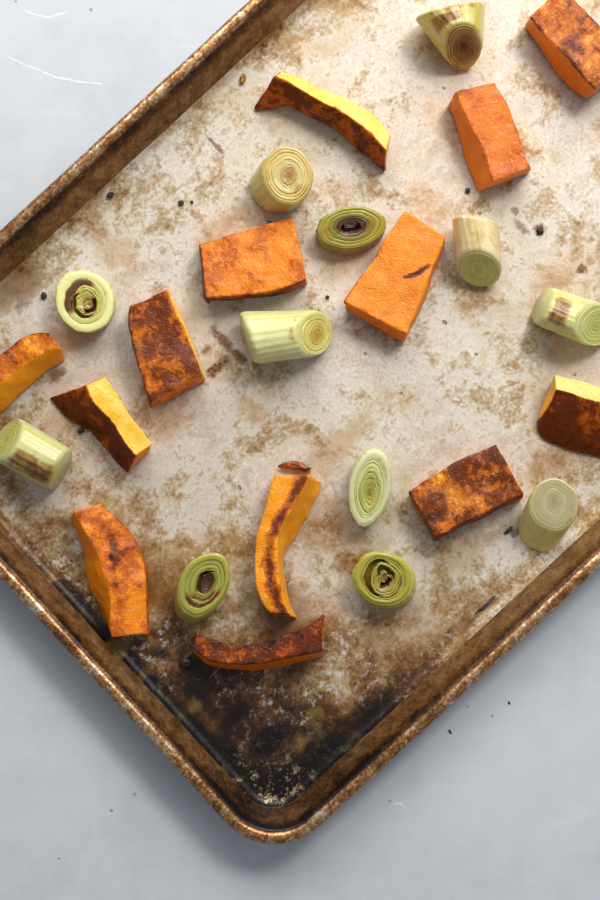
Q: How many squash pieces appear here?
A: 13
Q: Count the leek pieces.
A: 12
